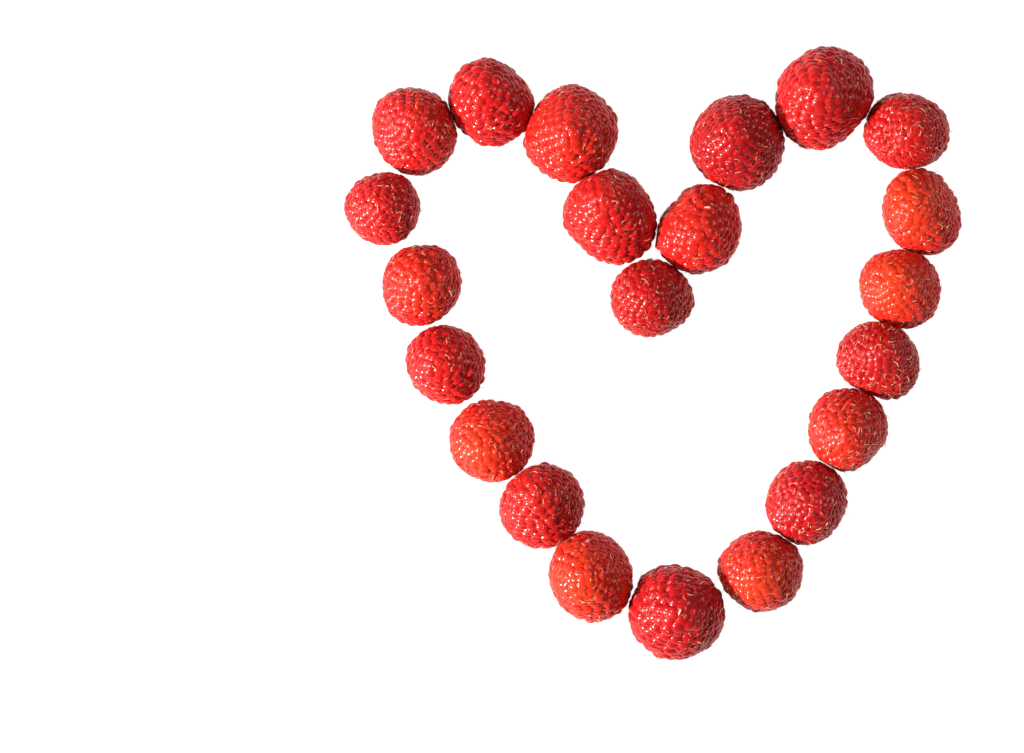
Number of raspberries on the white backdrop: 22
